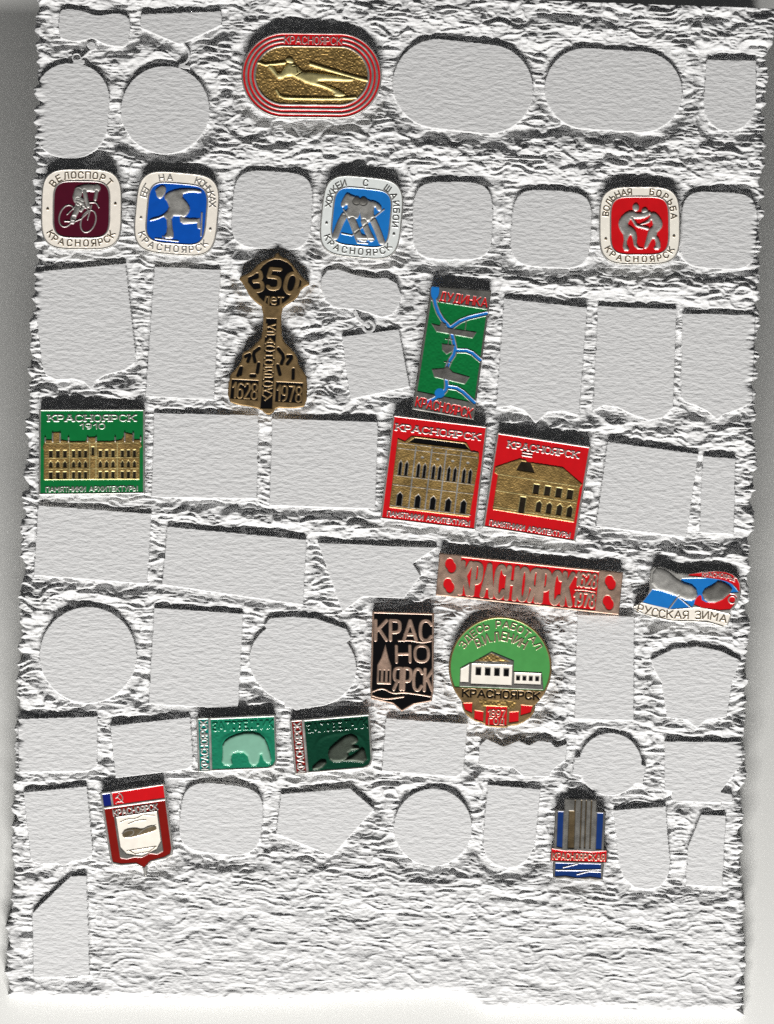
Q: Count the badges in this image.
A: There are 18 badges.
